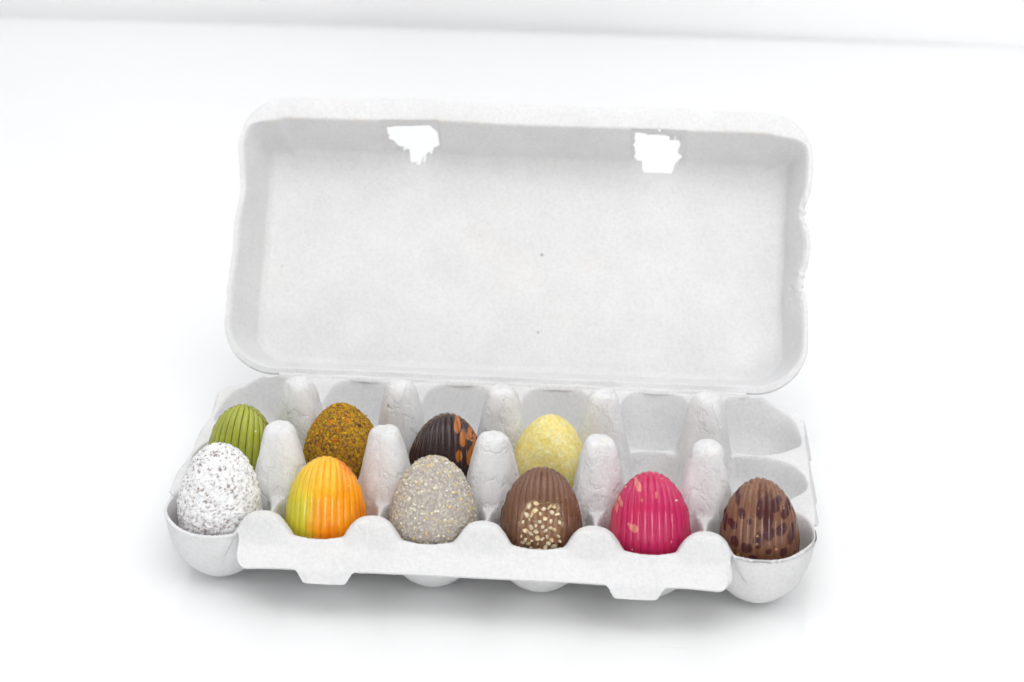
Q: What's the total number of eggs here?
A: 10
